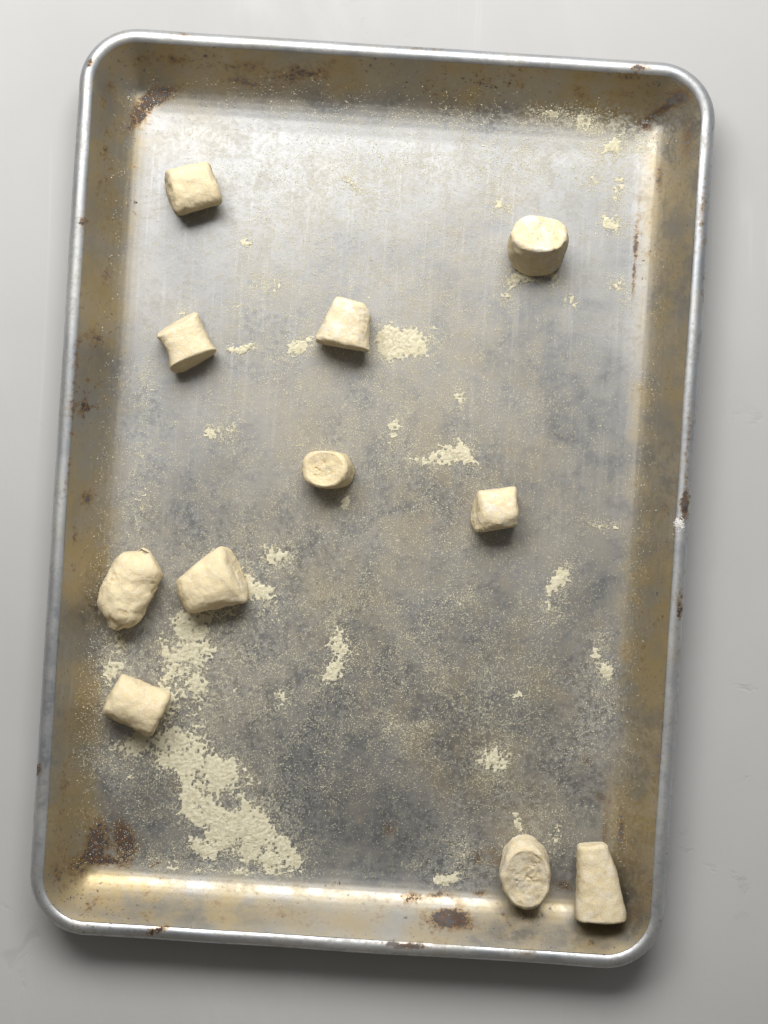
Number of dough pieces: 11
